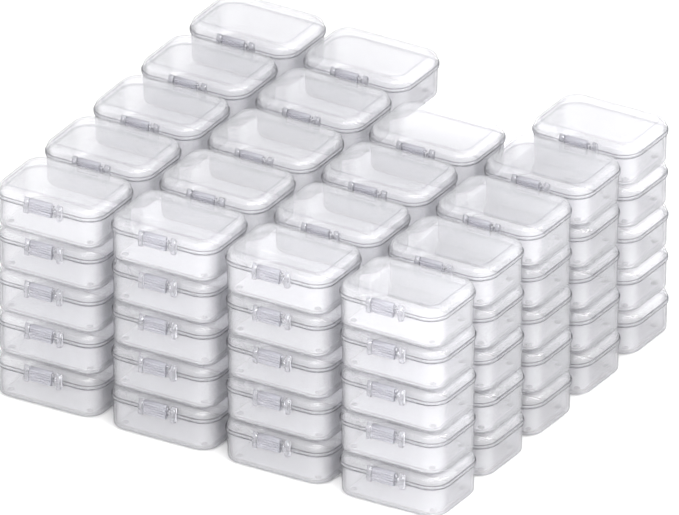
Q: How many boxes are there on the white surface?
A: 51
